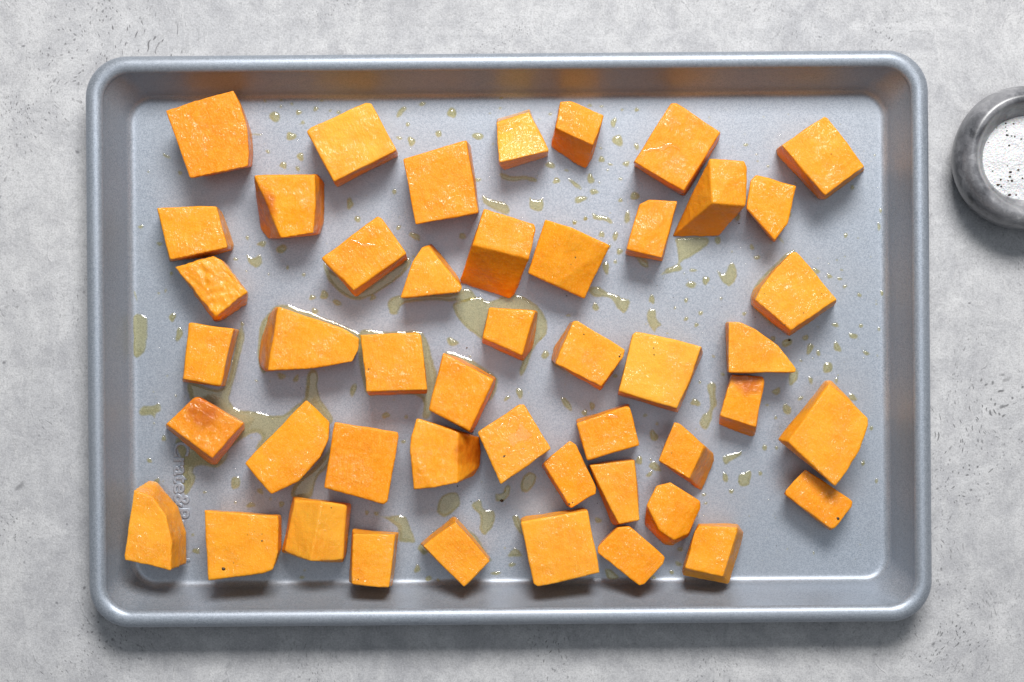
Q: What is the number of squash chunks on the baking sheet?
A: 47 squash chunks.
